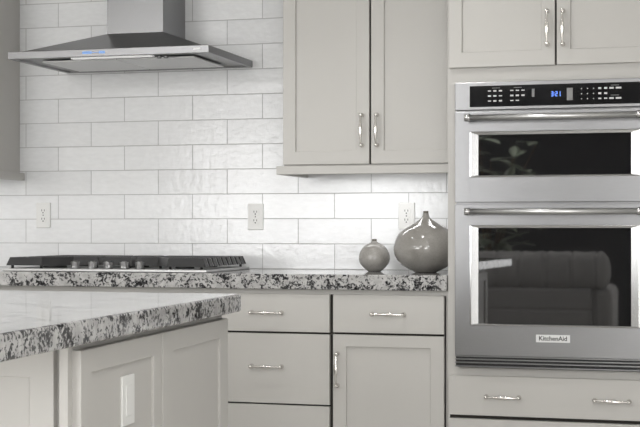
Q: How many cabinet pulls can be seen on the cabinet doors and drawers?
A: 10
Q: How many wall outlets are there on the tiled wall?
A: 3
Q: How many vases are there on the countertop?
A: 2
